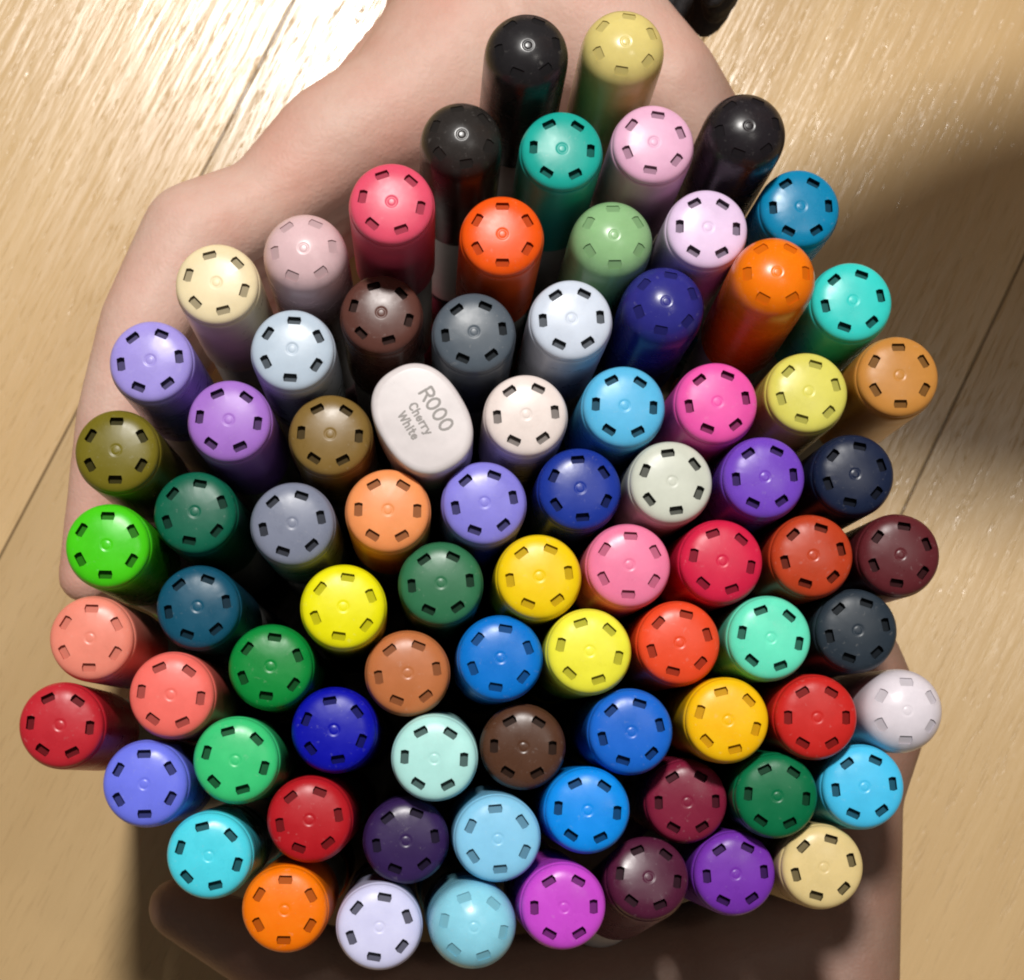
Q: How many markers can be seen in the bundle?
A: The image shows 81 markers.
